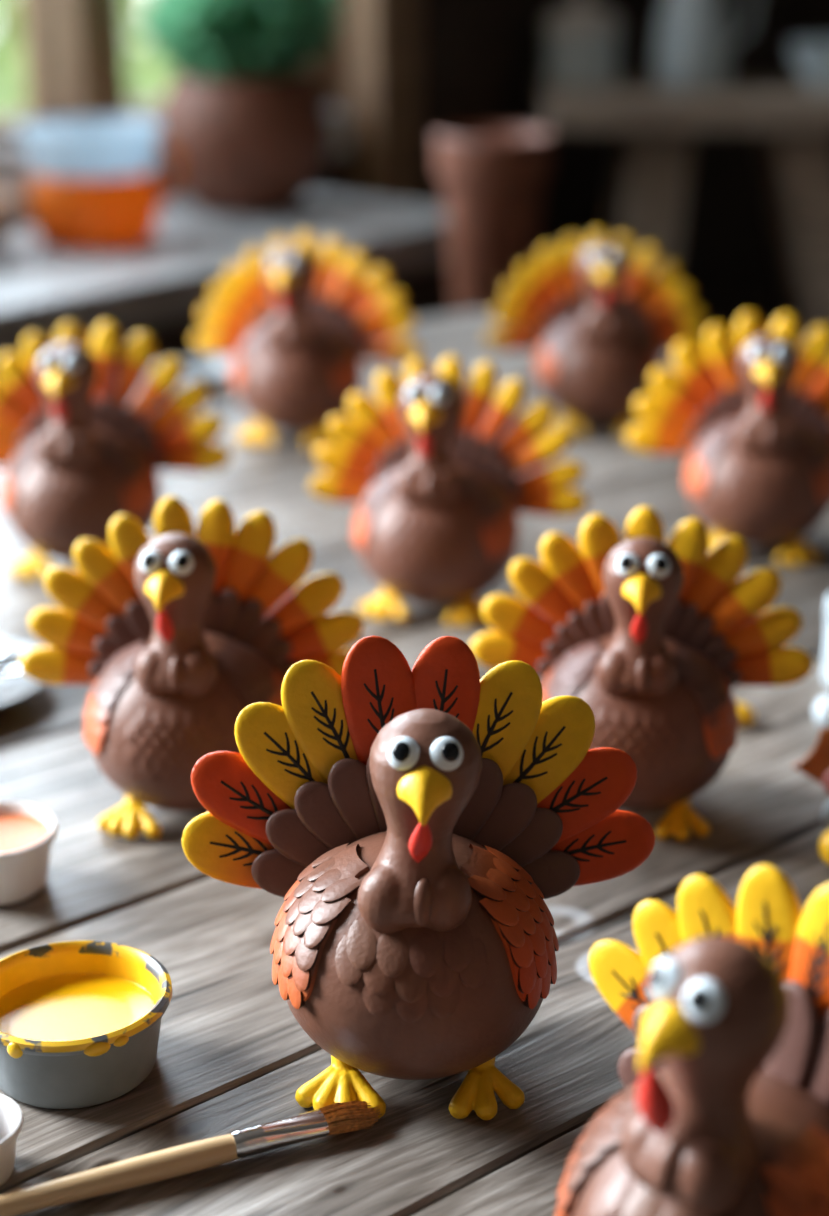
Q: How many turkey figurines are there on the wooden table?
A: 9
